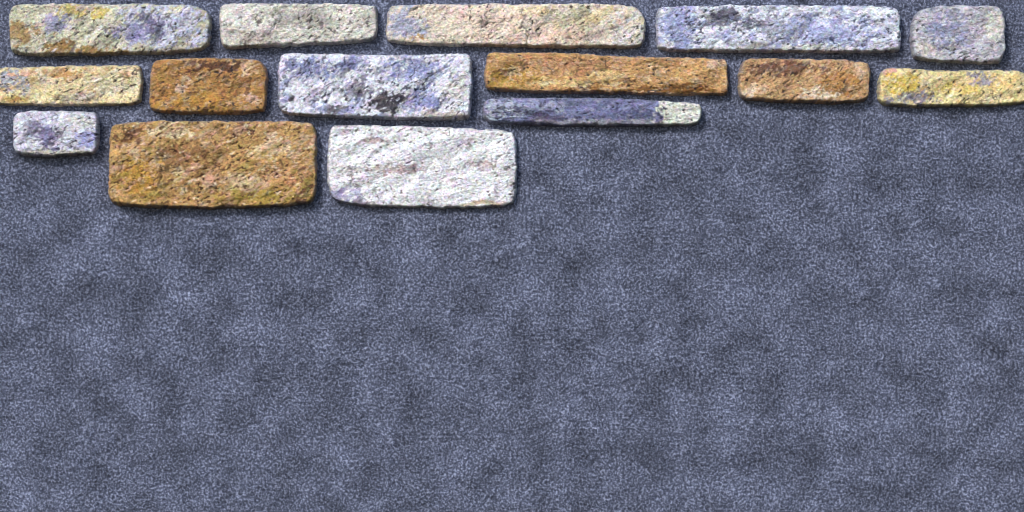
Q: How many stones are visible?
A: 15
